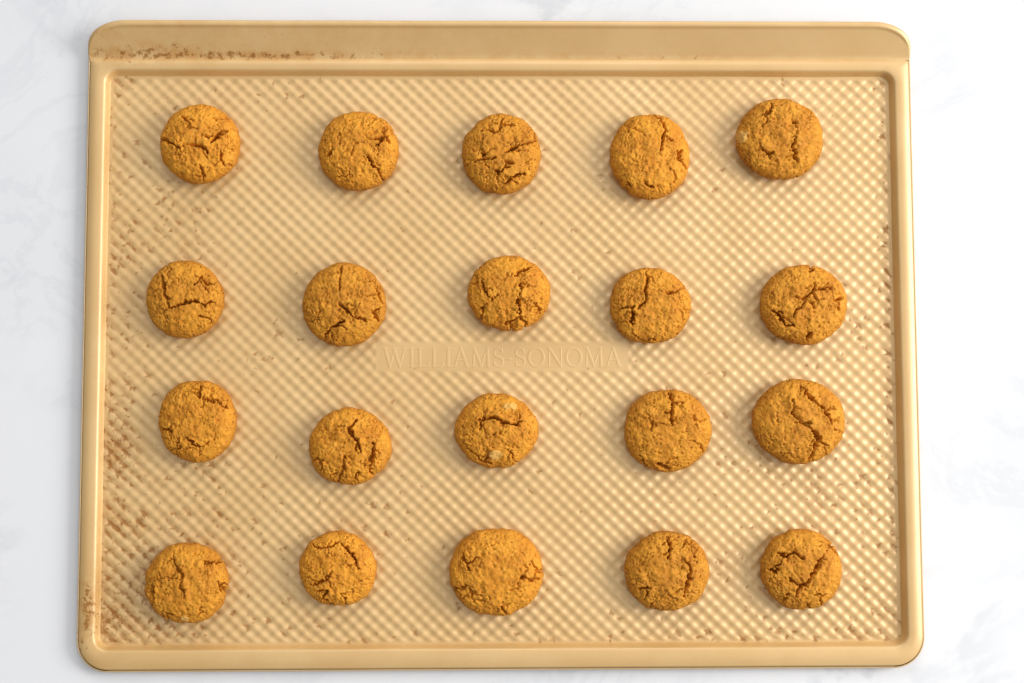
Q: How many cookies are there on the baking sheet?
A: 20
